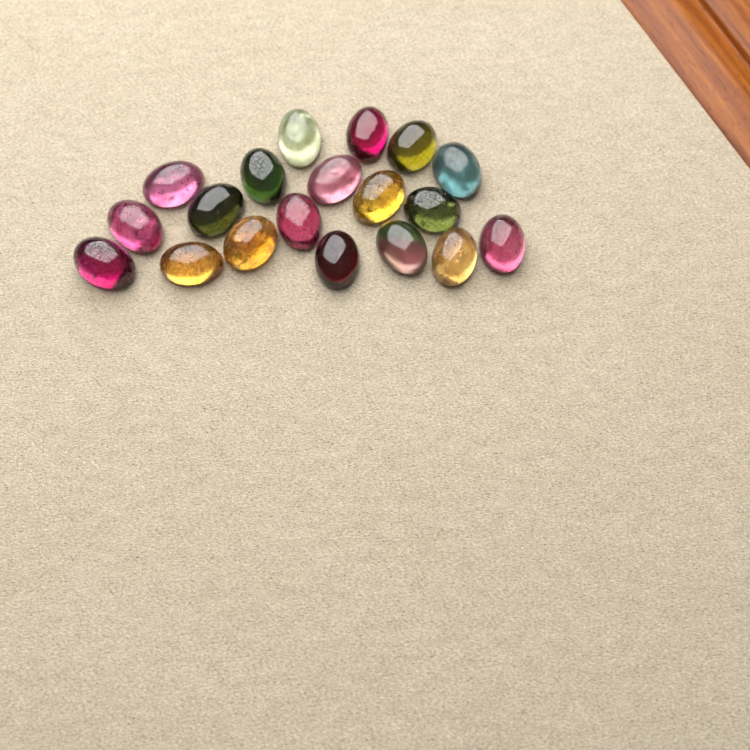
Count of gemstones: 19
